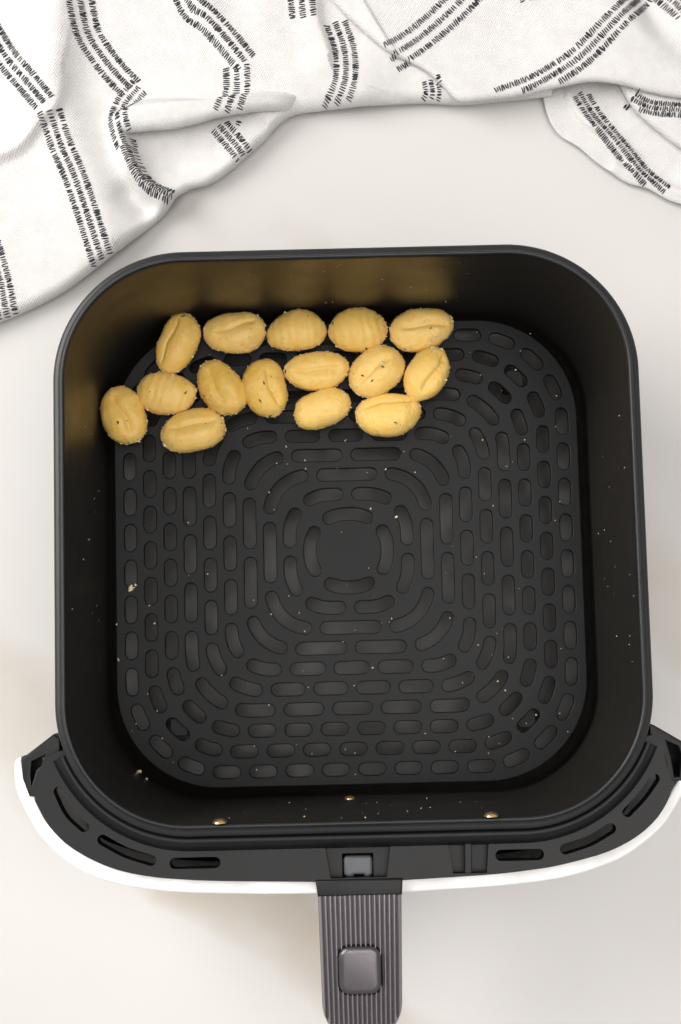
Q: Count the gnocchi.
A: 15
